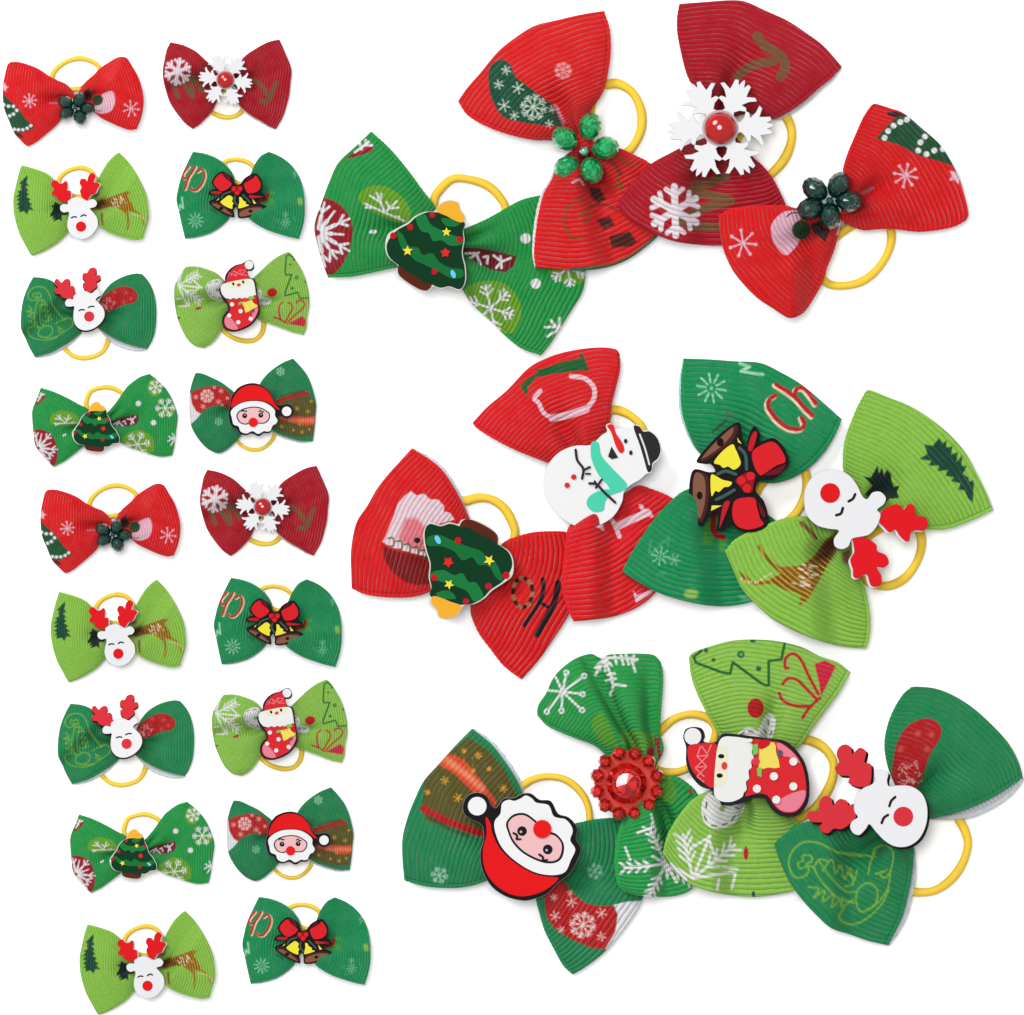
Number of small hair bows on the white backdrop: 18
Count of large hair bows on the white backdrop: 12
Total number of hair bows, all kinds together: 30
